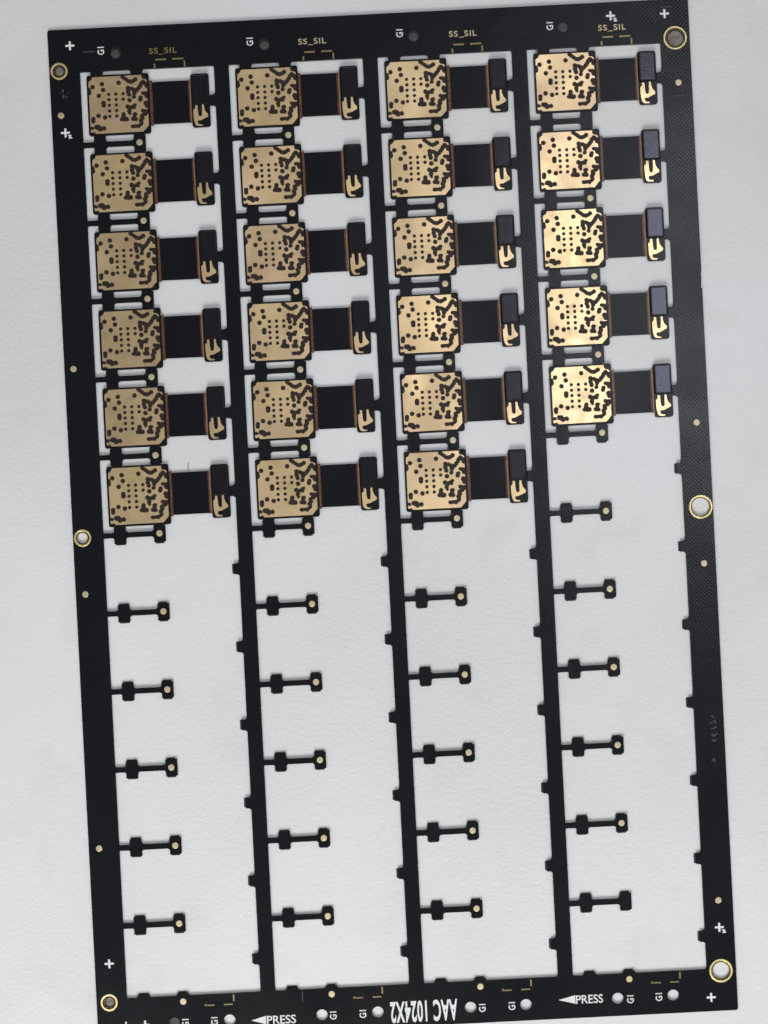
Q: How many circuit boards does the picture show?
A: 23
